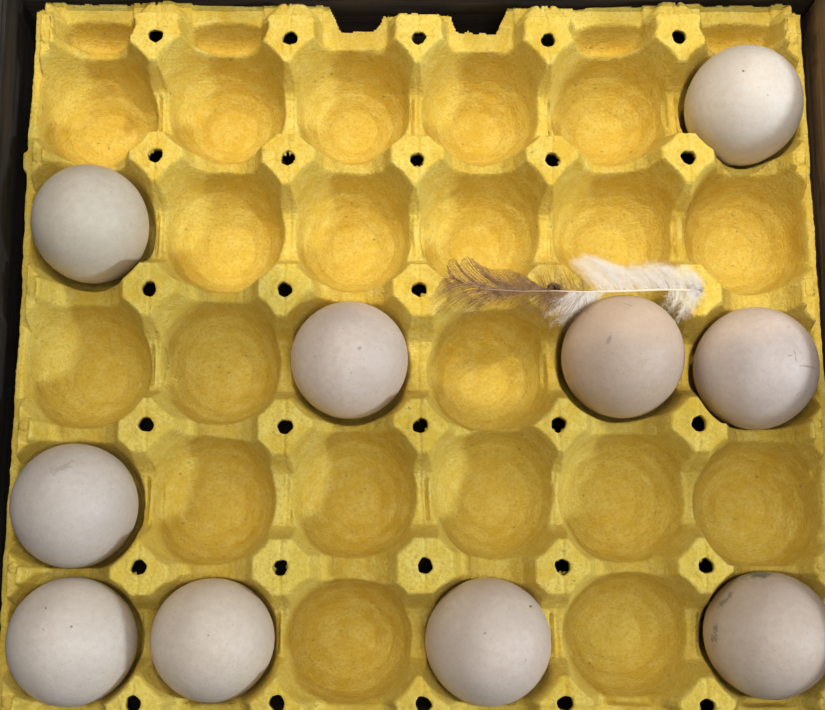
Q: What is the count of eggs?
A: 10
